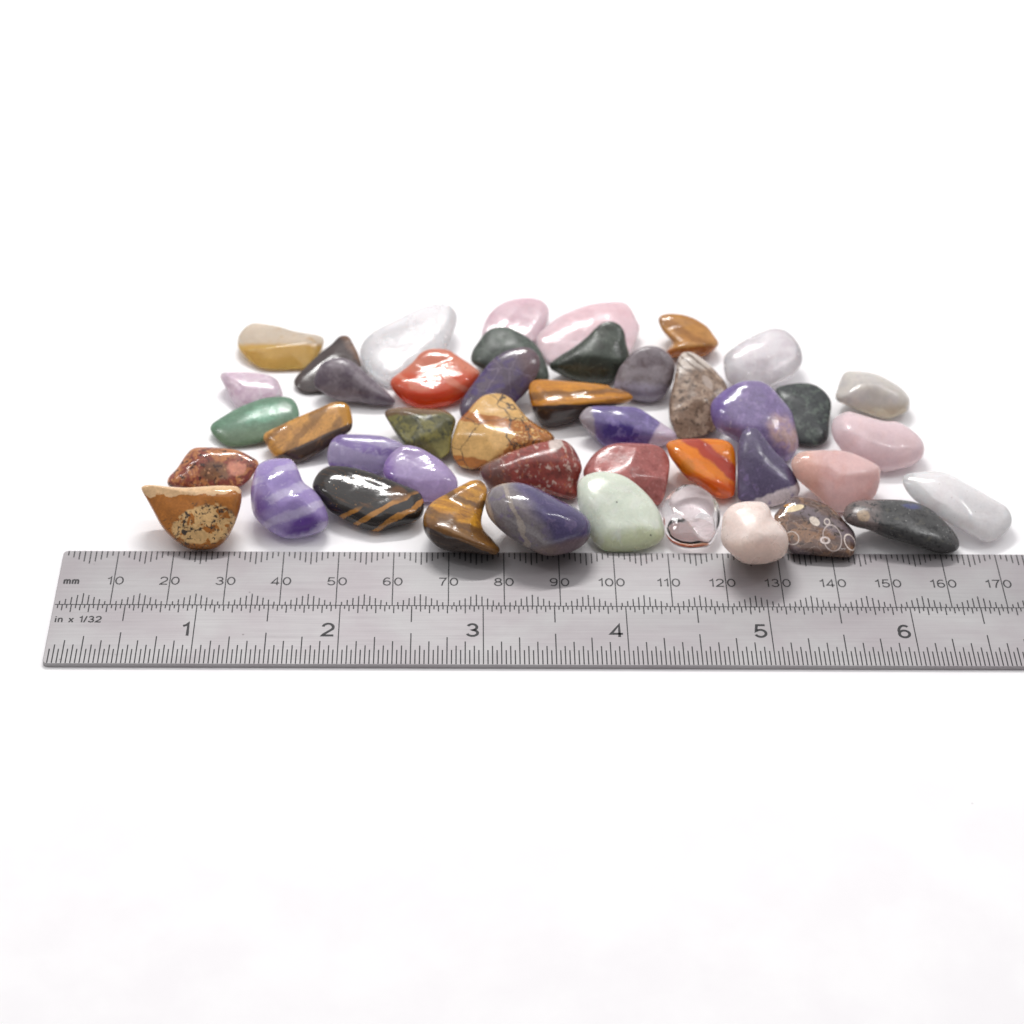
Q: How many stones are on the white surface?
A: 44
